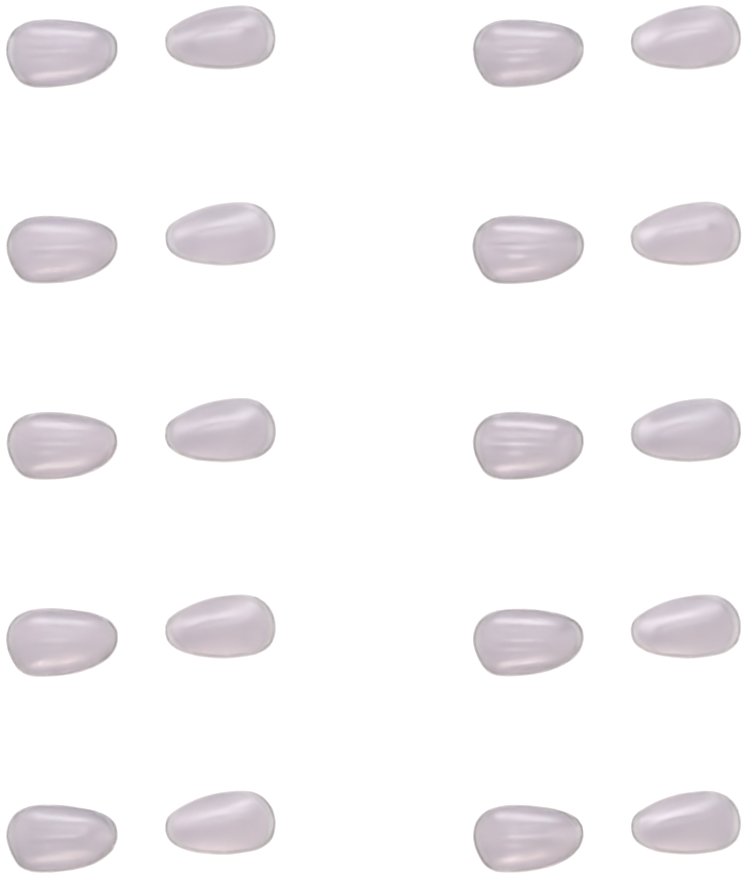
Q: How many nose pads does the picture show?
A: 20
